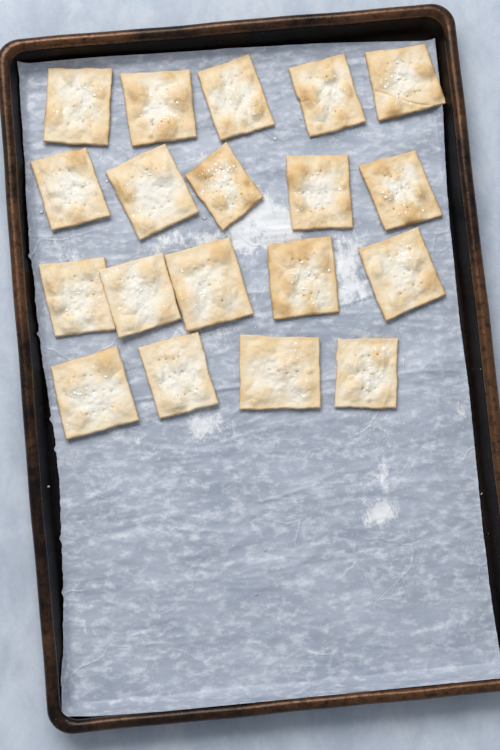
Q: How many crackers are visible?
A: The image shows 19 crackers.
